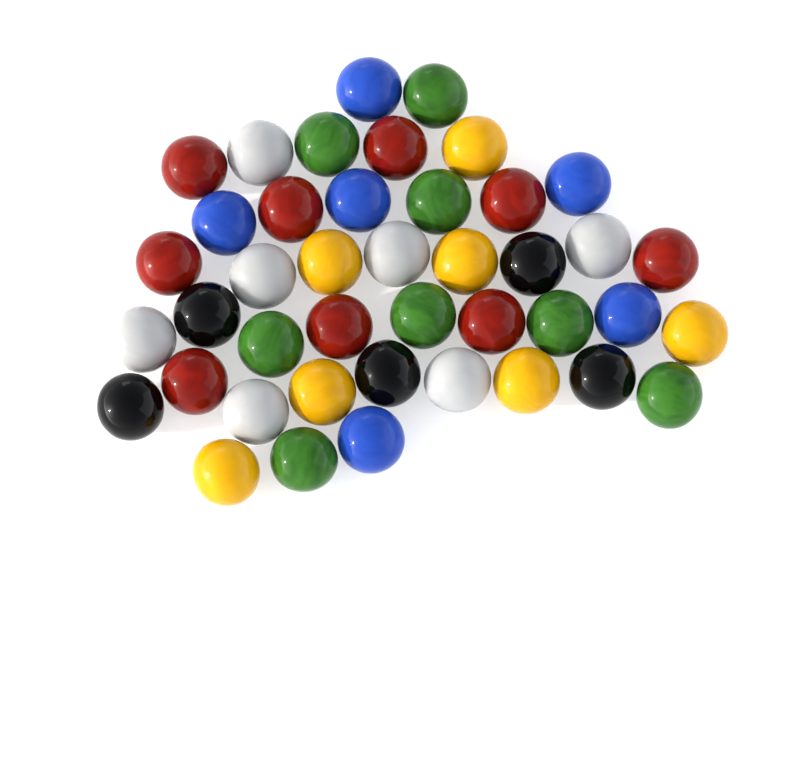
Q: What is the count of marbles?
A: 42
